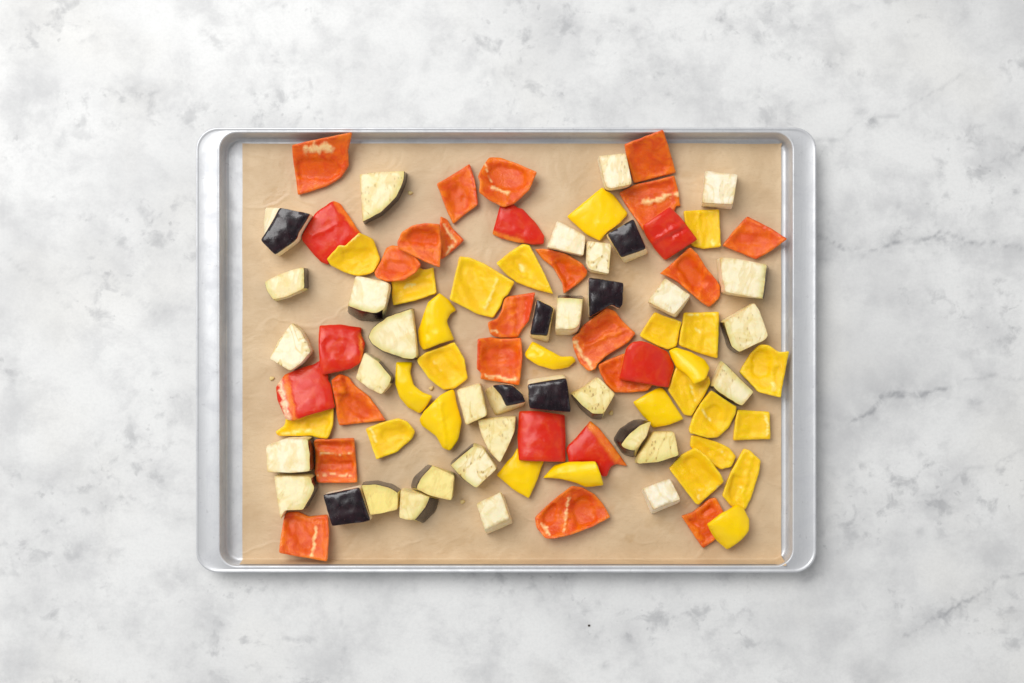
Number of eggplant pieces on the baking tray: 35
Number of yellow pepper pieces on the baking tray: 27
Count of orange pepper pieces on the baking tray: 20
